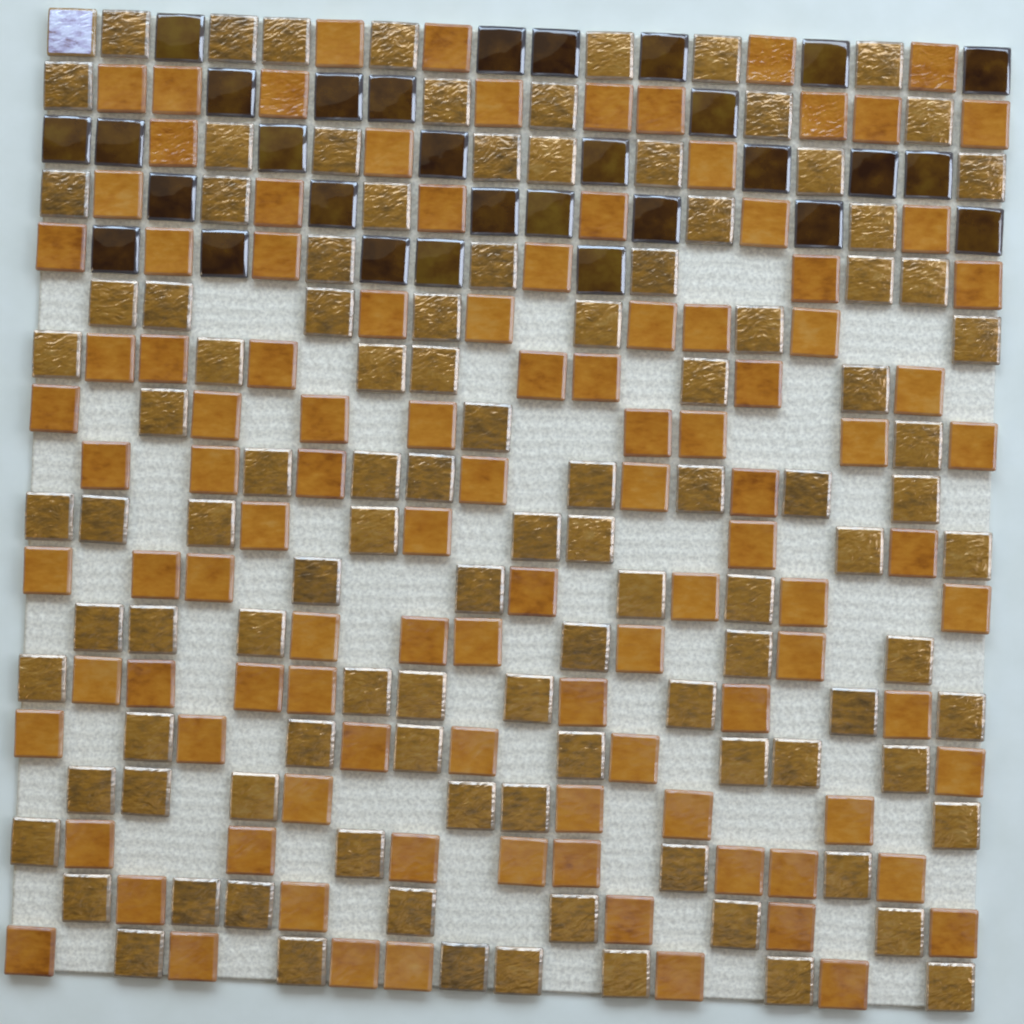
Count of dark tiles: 30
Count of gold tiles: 108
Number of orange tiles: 106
